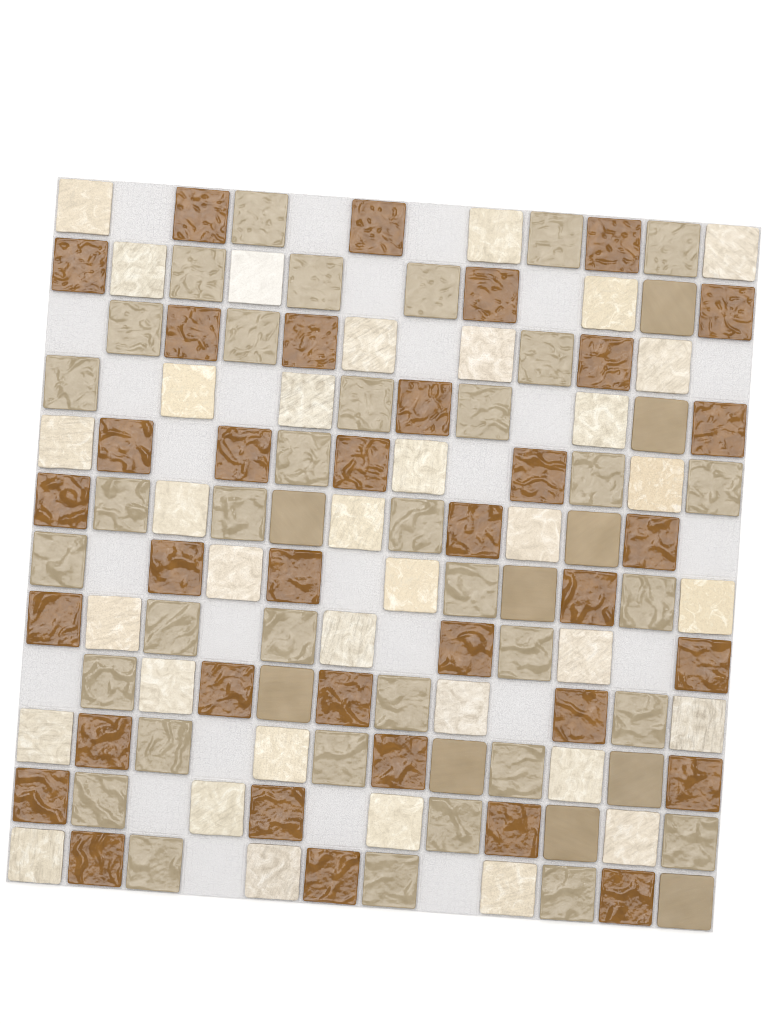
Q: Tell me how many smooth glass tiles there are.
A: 10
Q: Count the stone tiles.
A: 36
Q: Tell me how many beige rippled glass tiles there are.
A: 36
